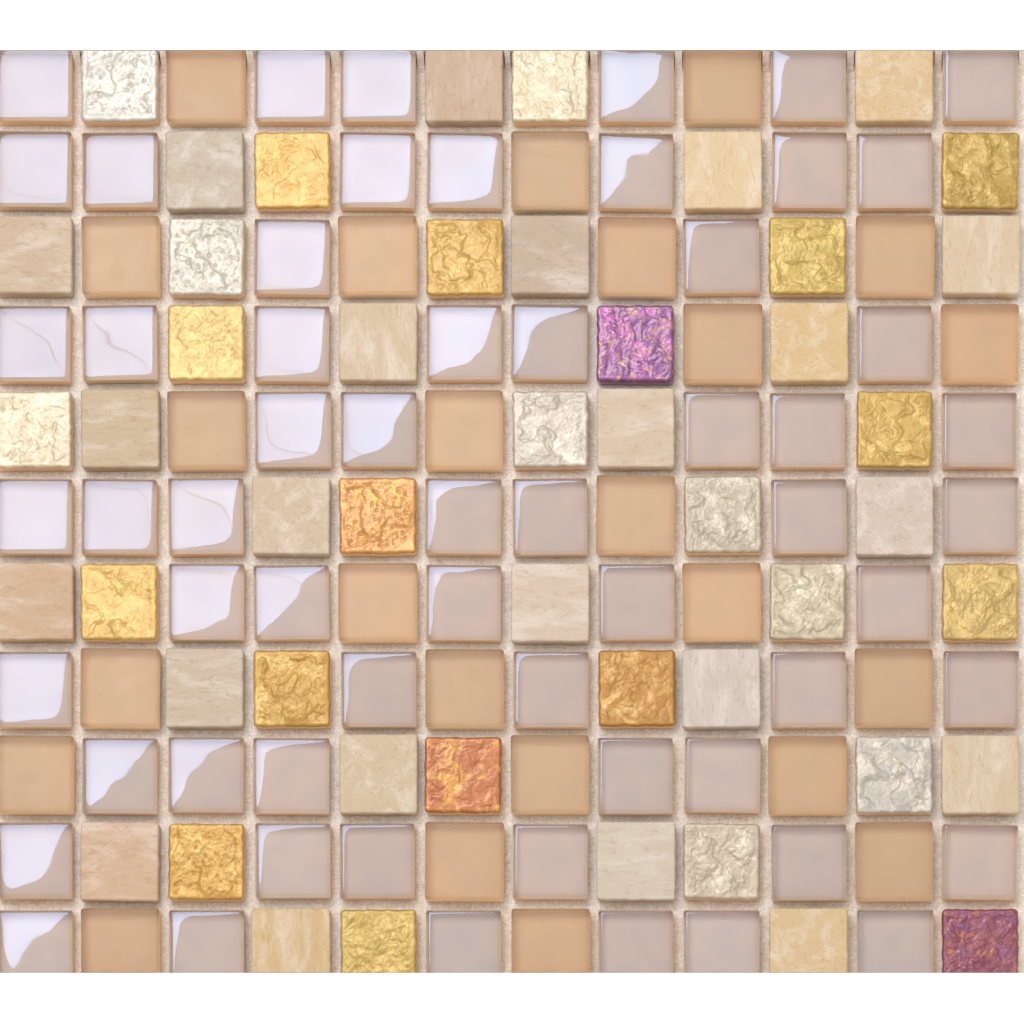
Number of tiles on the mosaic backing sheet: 132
